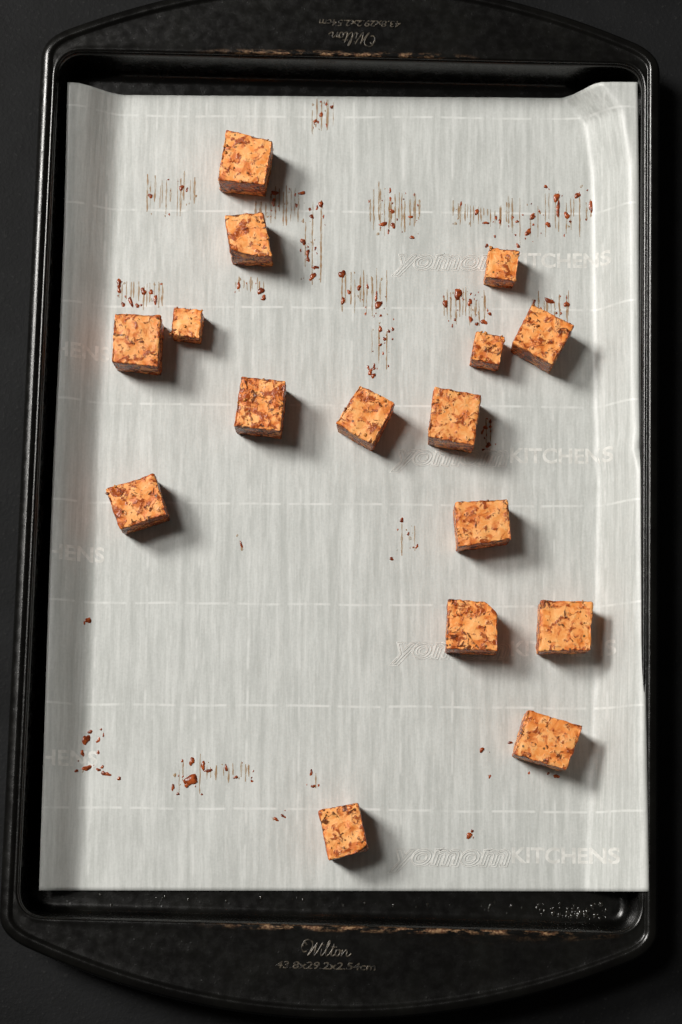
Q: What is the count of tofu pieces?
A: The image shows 16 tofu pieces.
